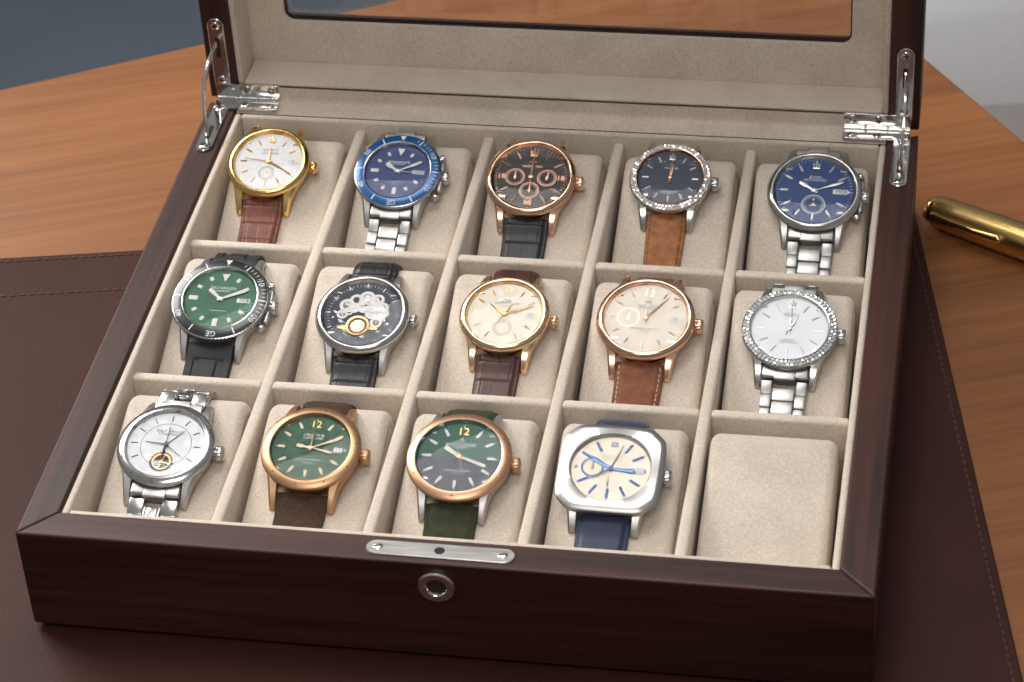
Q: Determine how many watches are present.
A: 14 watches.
